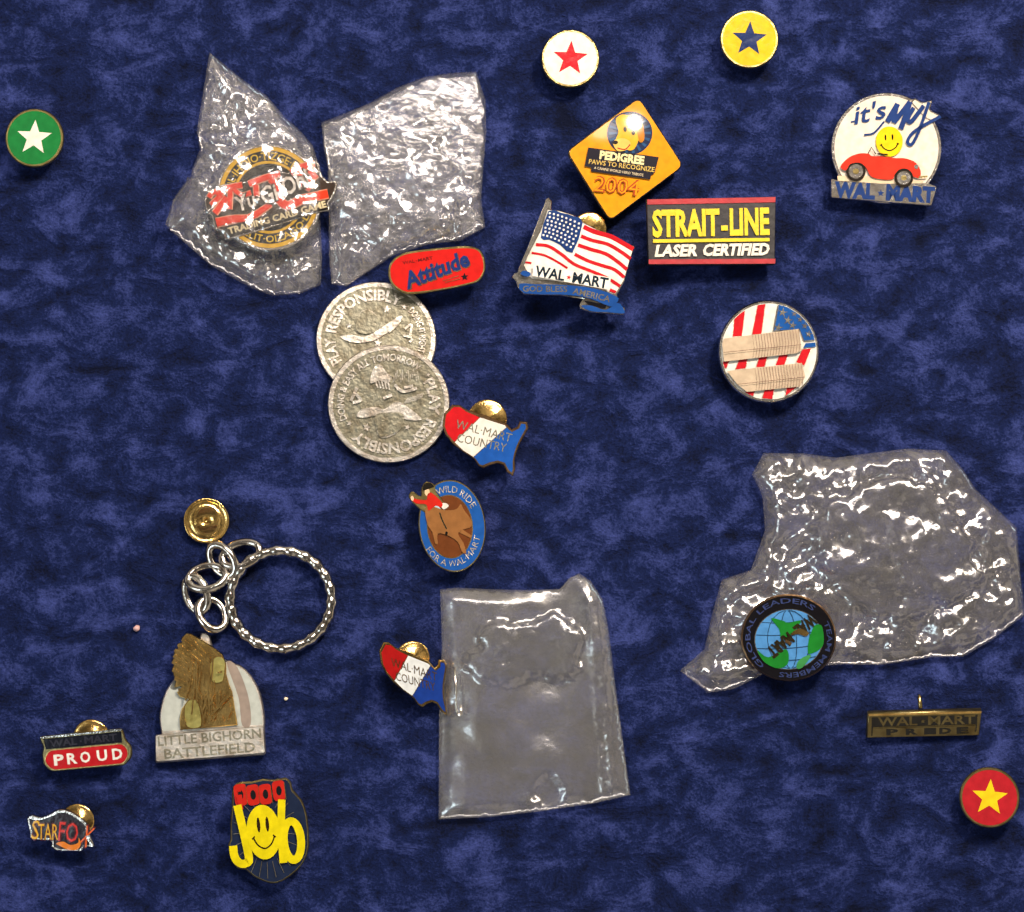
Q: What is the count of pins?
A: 19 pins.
